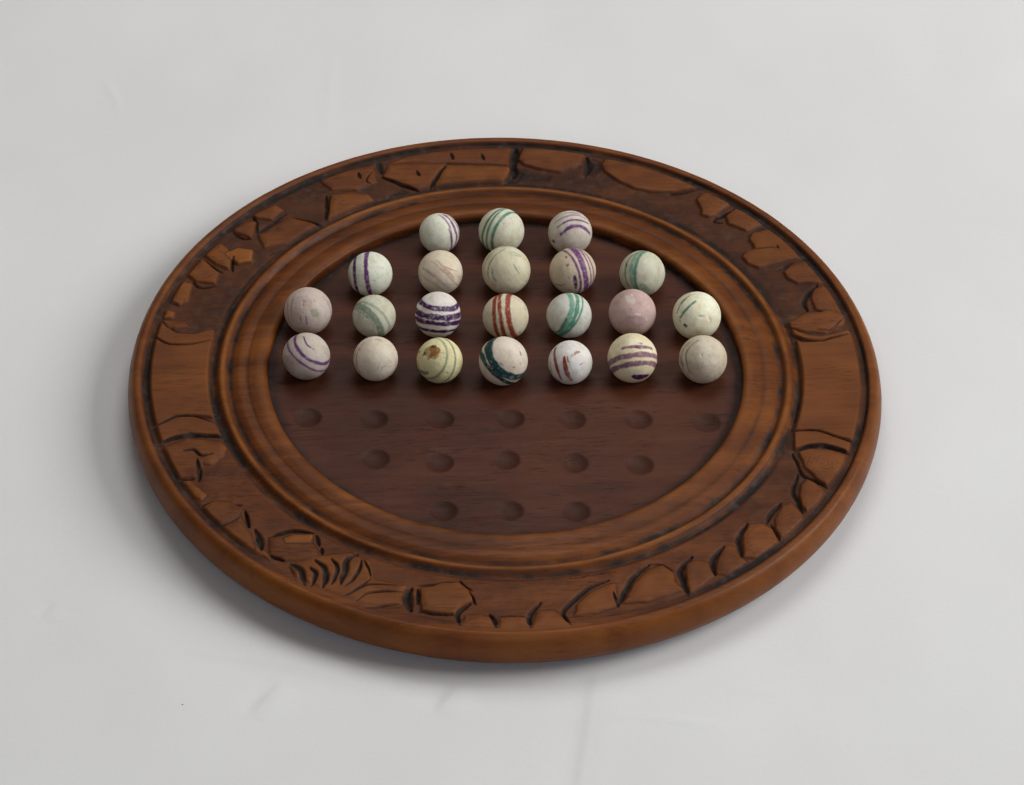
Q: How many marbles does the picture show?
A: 22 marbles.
